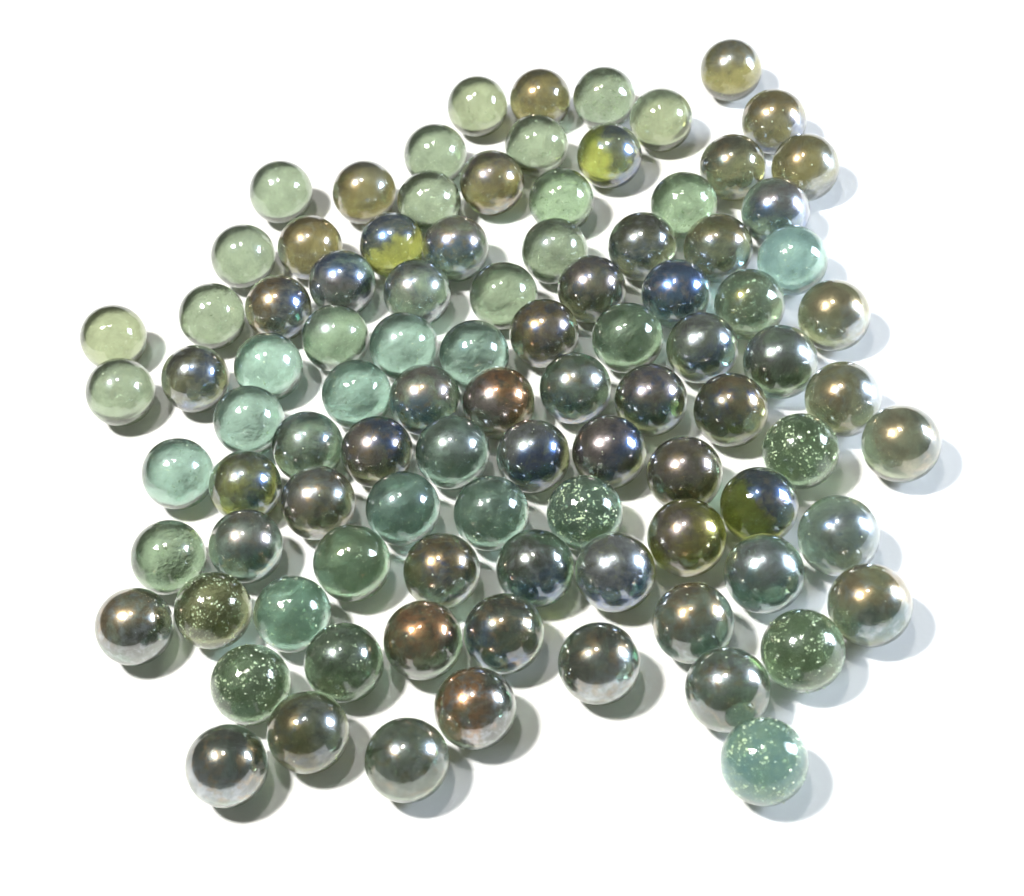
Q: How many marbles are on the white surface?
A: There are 95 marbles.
